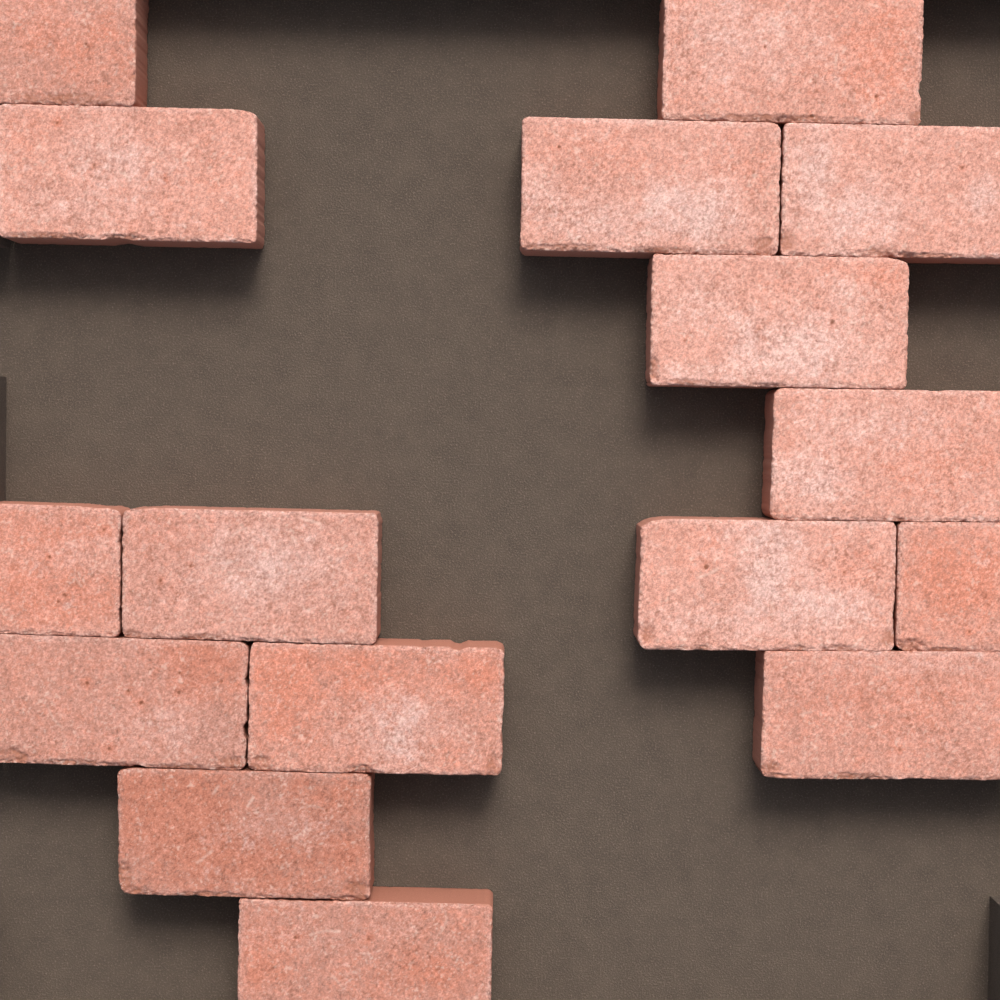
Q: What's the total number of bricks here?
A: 16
